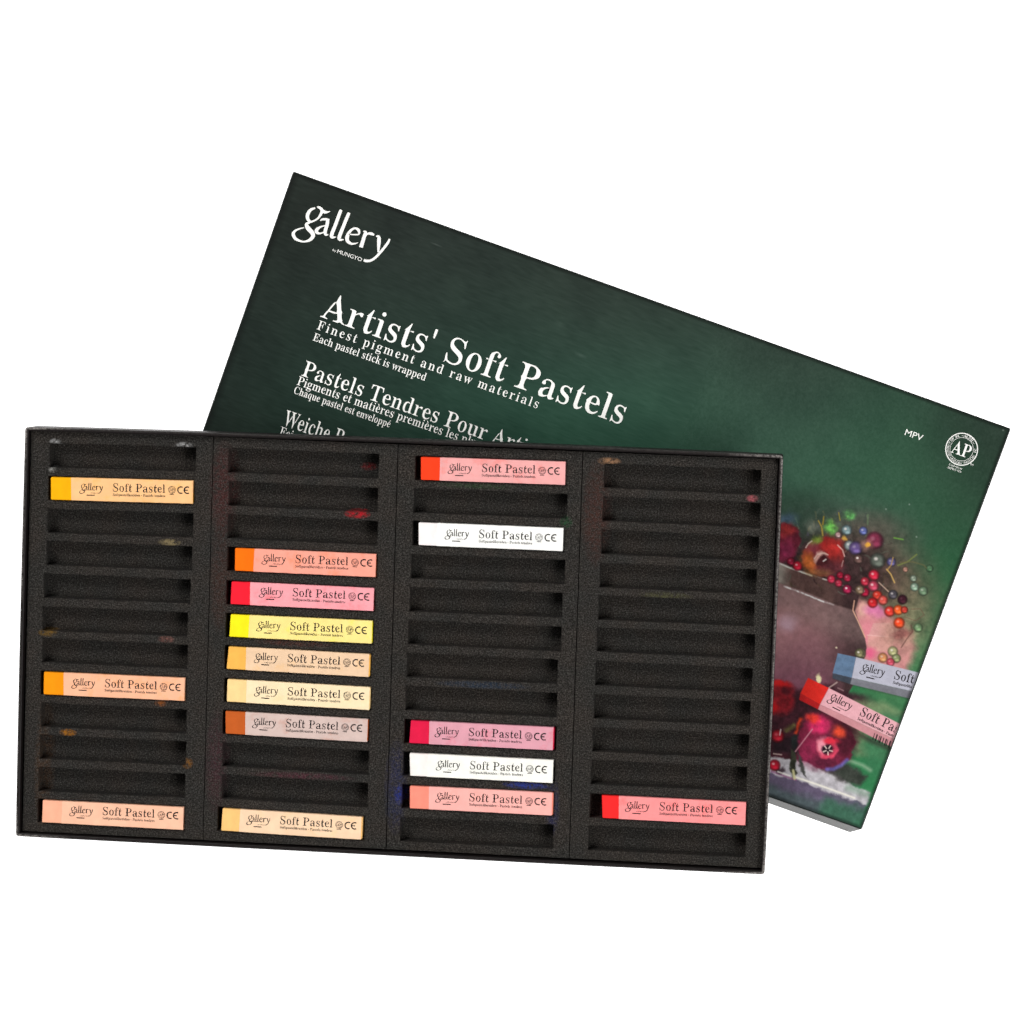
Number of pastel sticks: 16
